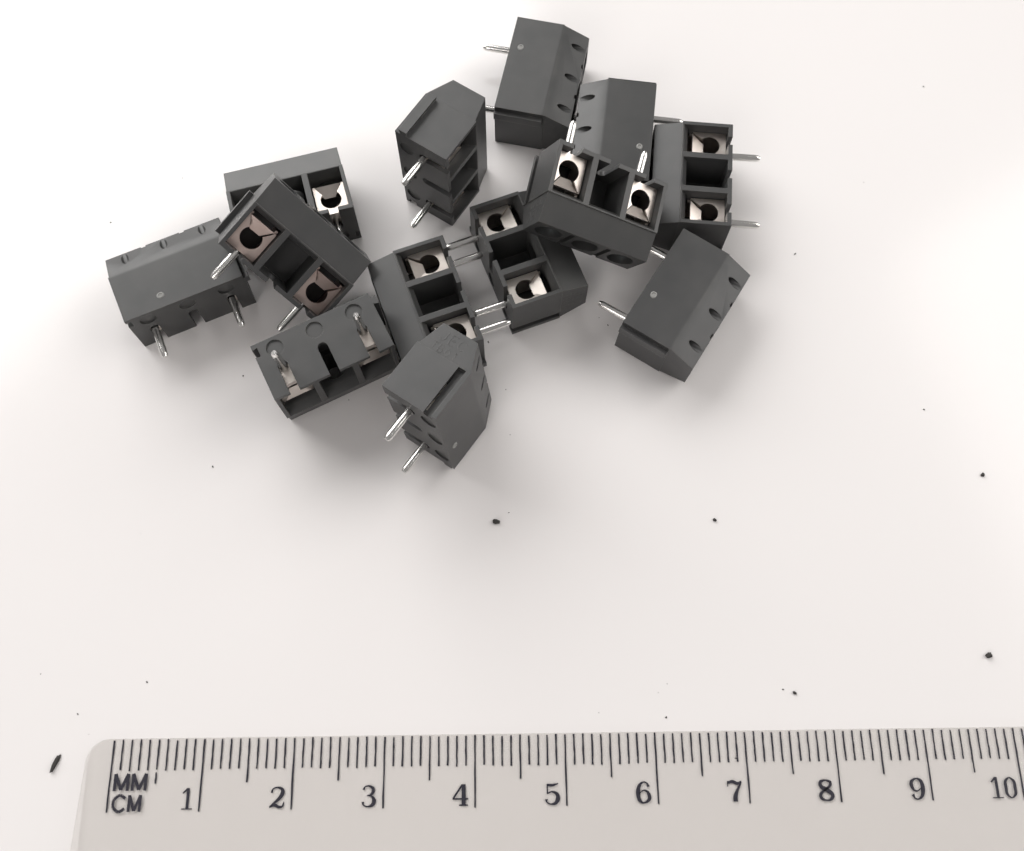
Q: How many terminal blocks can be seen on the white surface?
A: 13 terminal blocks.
